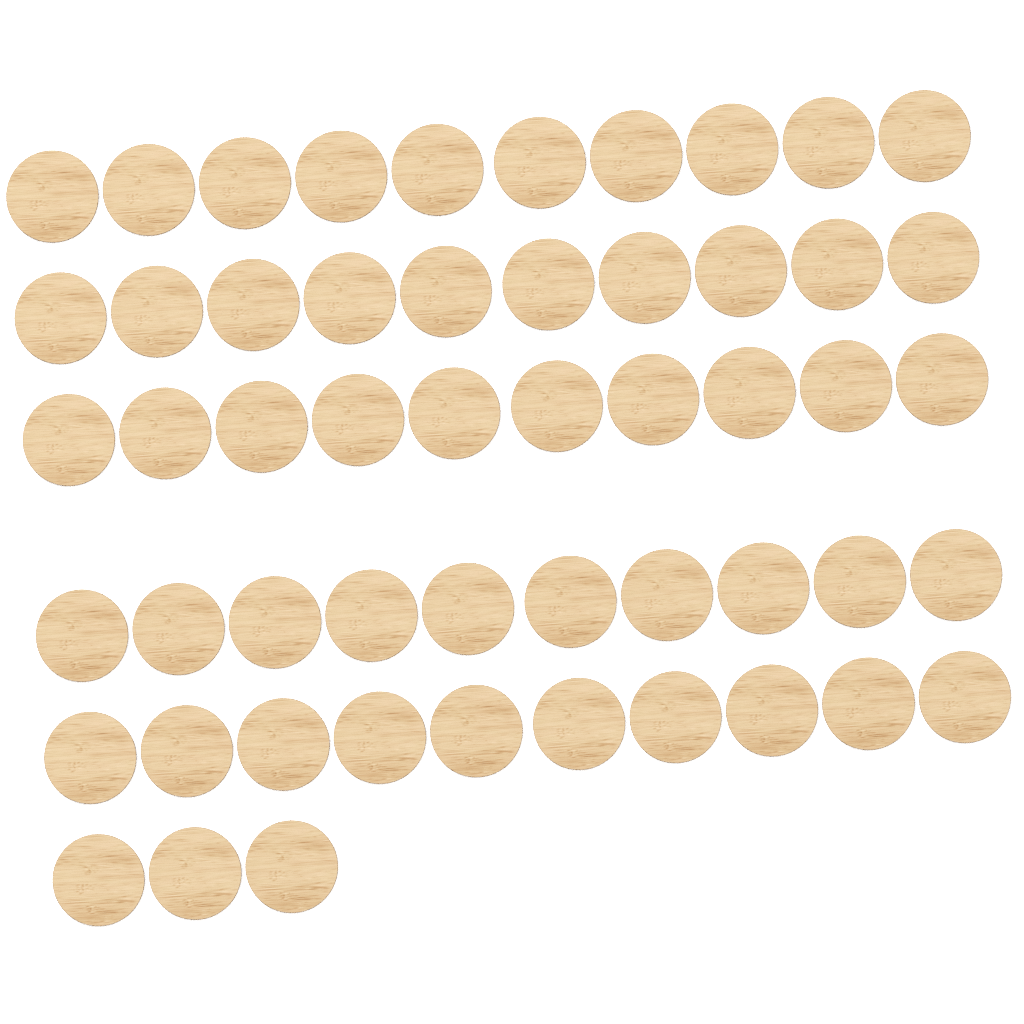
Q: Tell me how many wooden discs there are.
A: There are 53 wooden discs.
